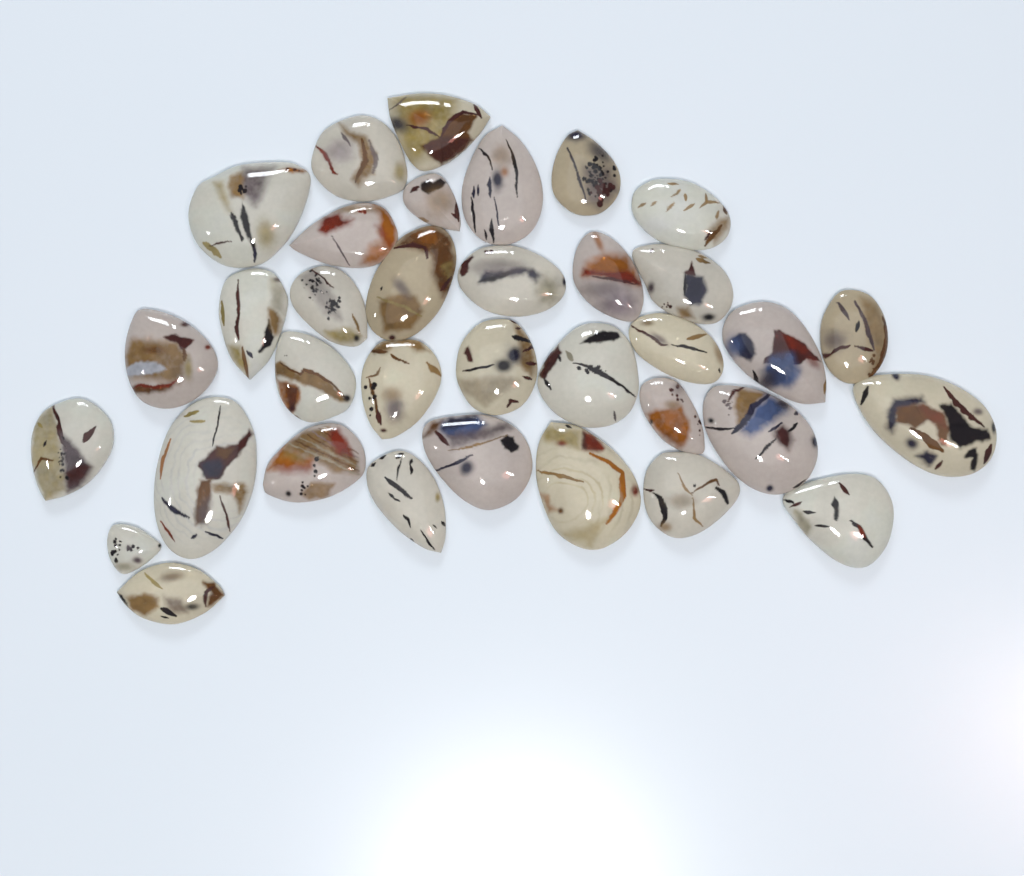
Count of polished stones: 35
